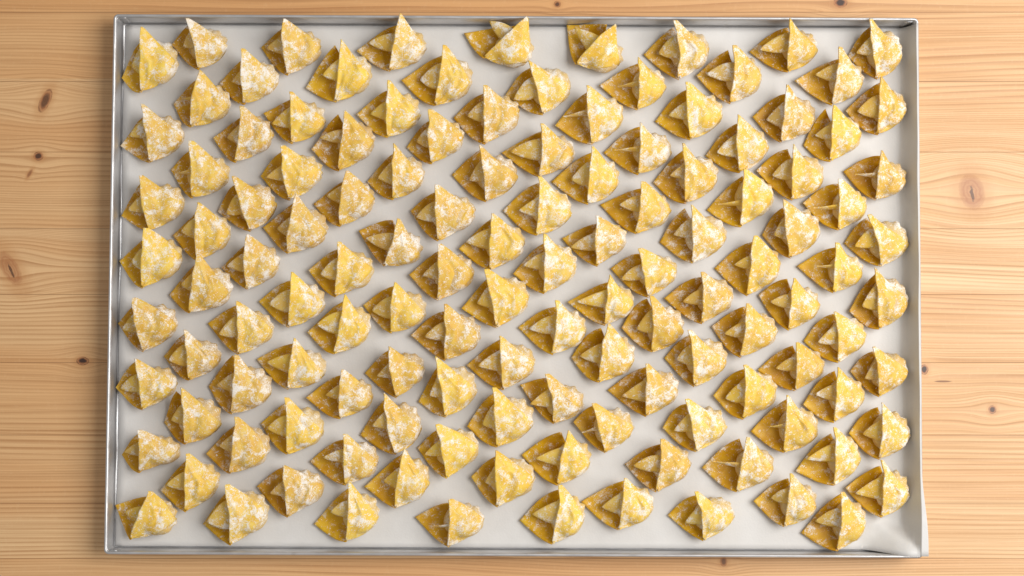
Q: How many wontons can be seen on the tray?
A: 126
